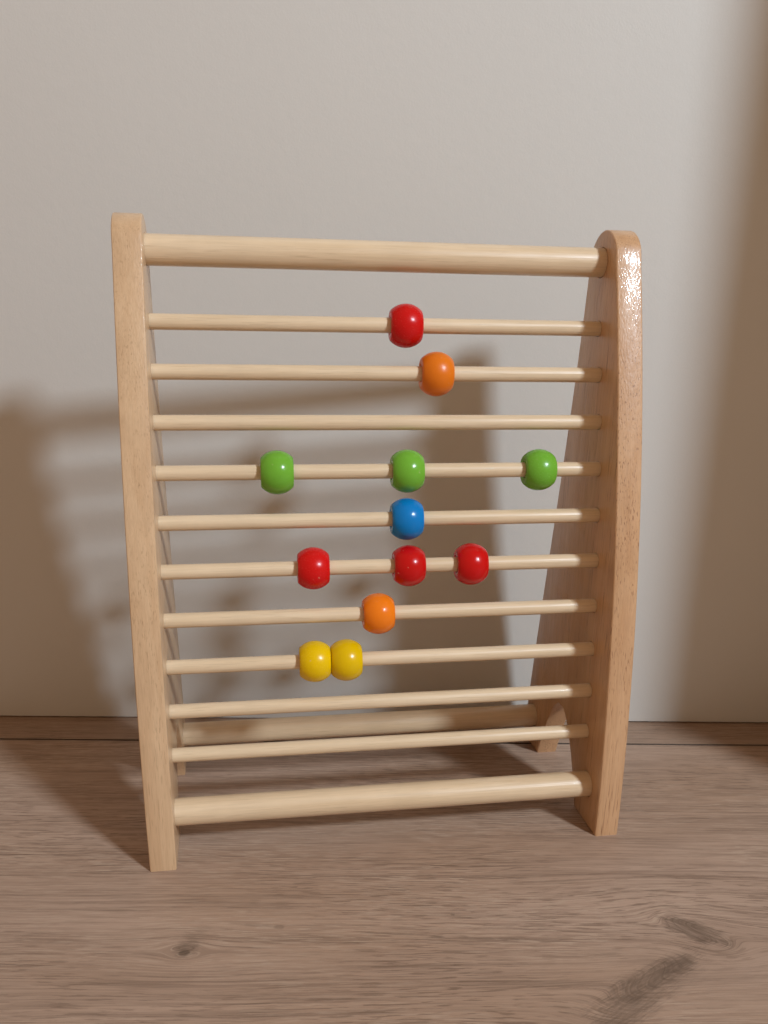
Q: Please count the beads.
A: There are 12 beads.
